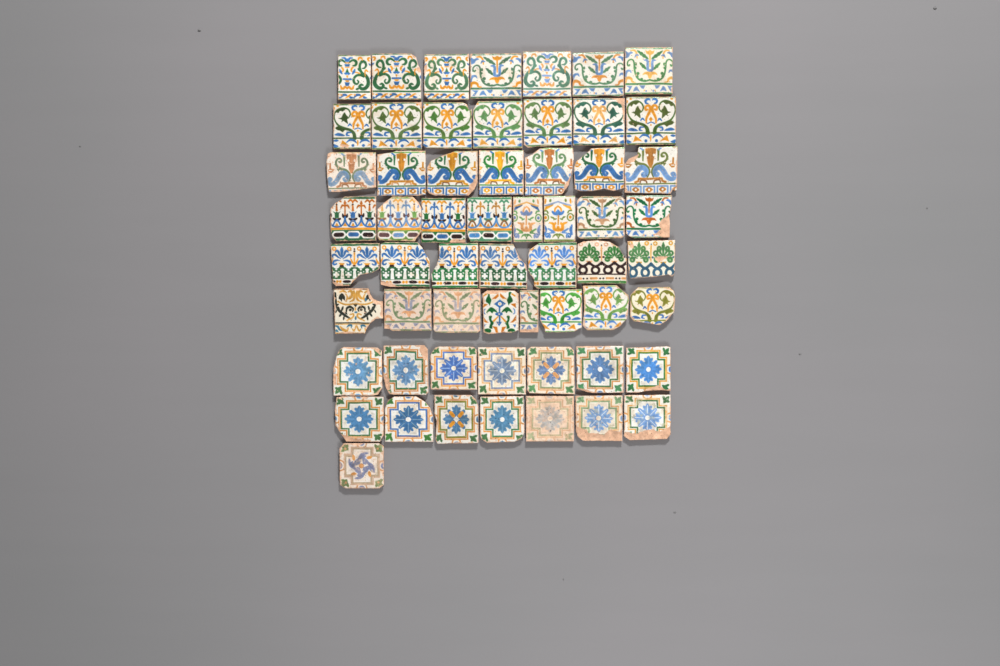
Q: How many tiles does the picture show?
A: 59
